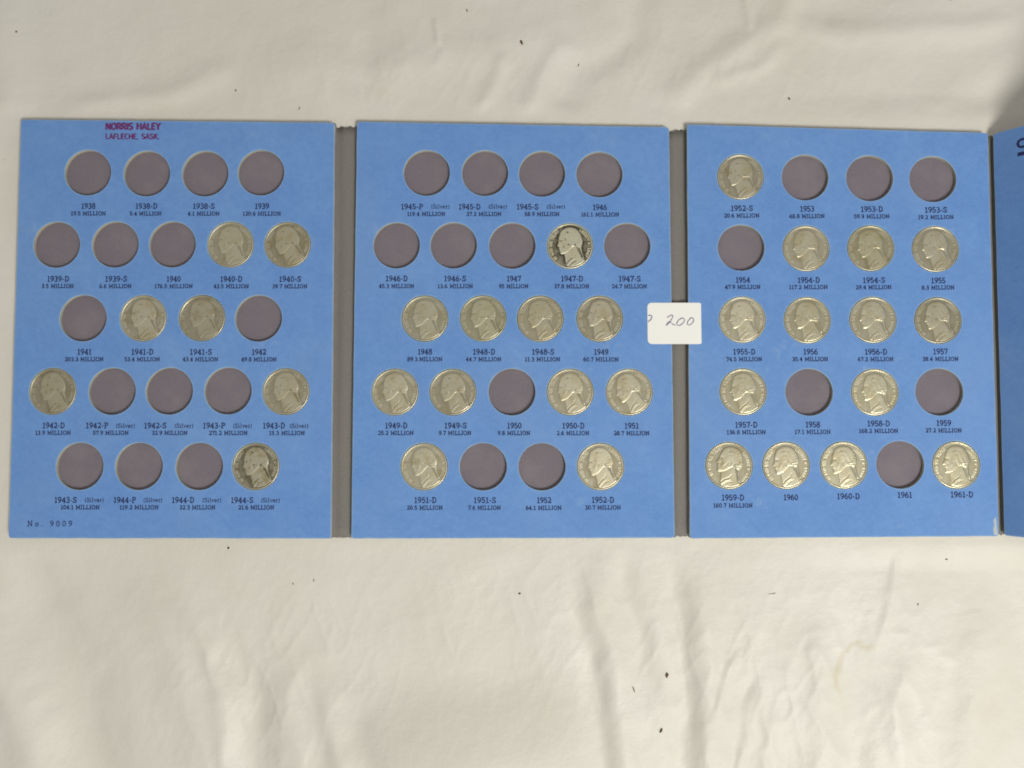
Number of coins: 32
